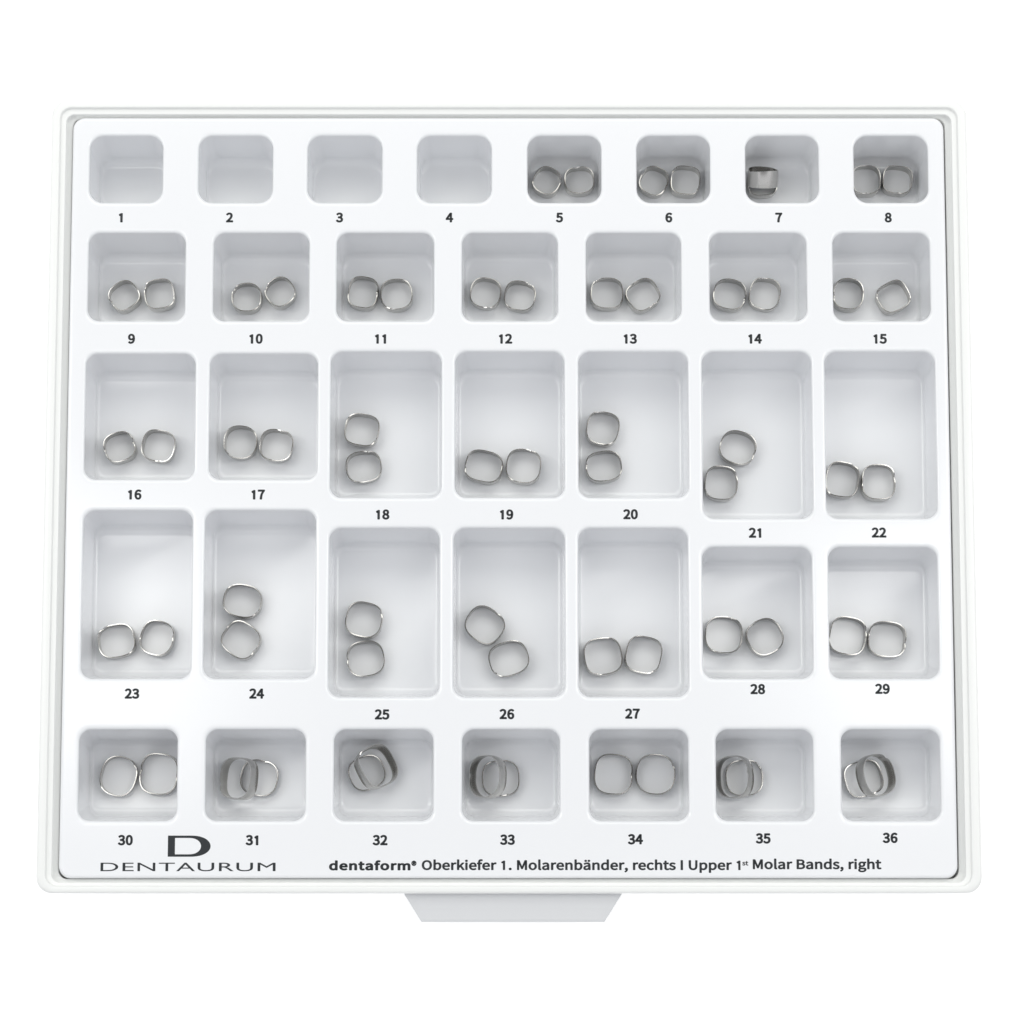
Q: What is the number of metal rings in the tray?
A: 64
